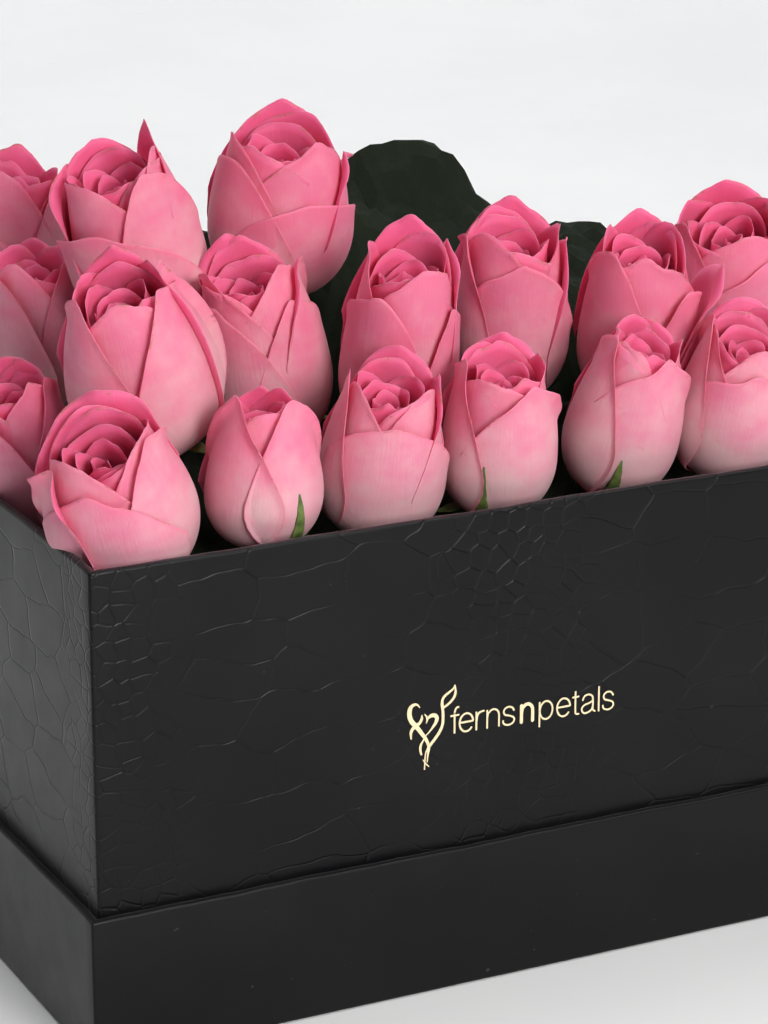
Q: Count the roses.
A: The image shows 17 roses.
